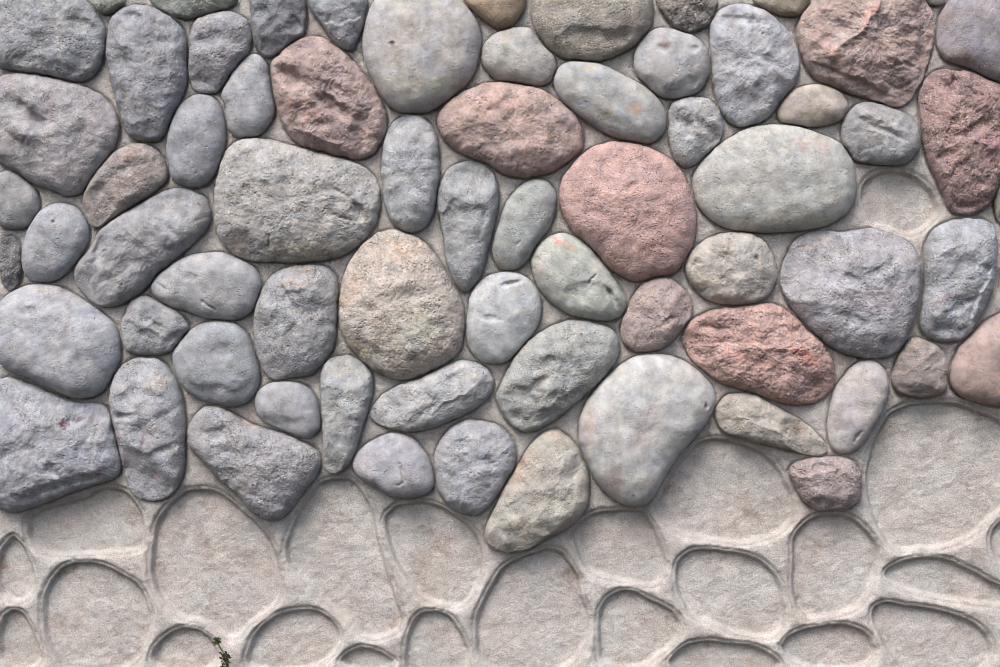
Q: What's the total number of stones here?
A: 69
